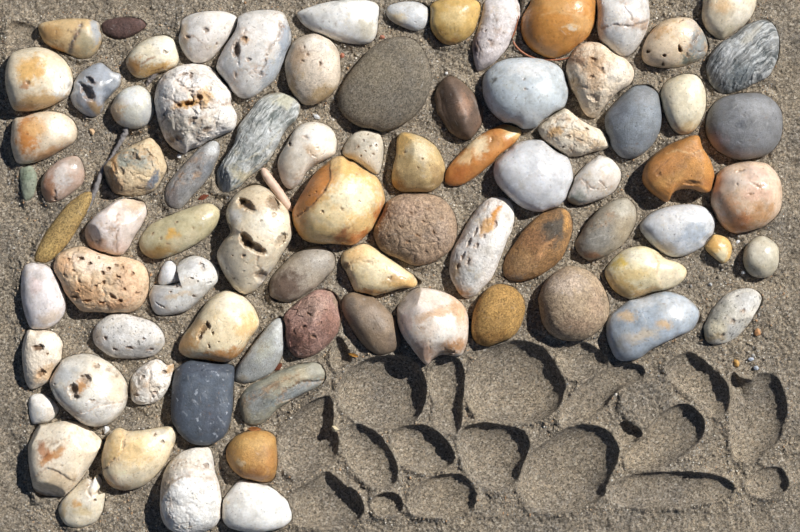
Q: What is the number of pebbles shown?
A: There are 82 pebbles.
